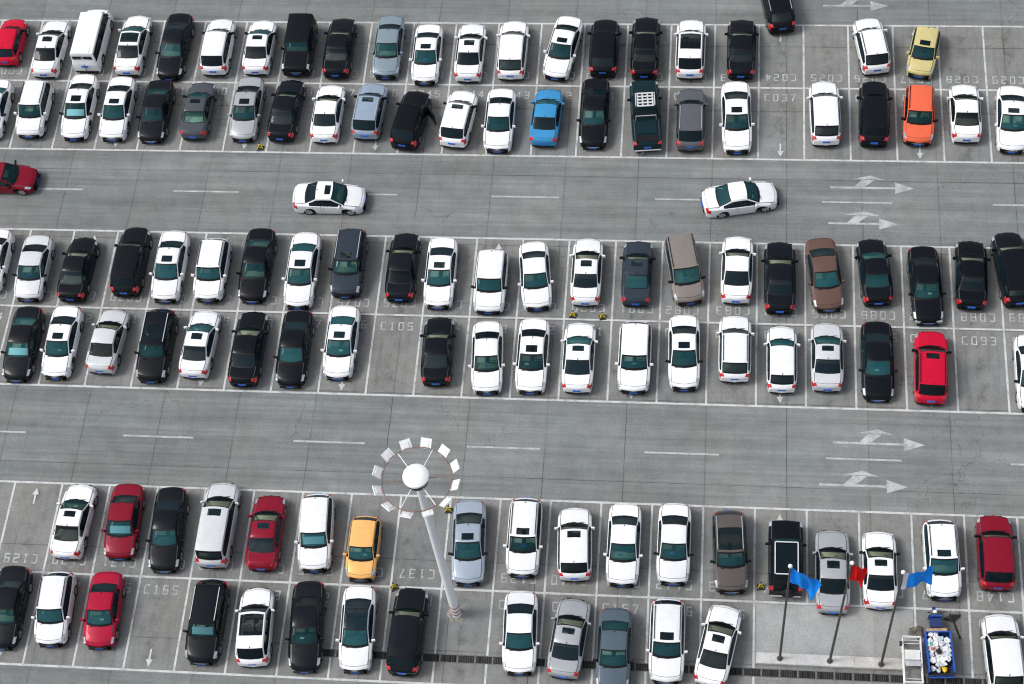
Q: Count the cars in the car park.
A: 122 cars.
